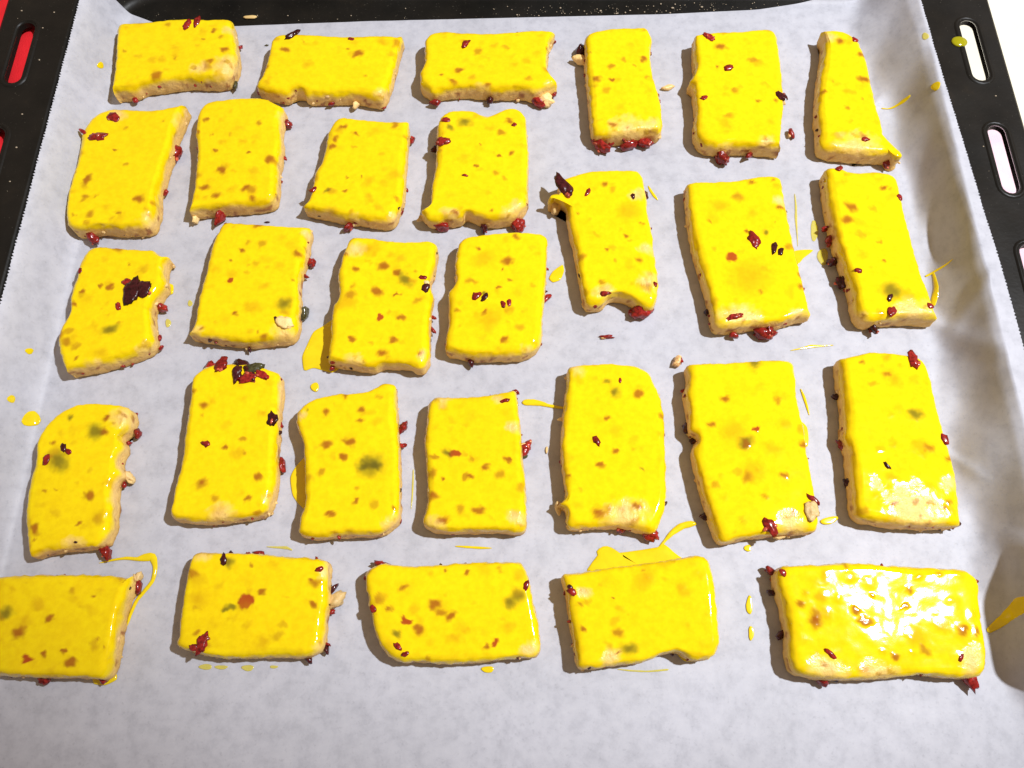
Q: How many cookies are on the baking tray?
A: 29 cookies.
